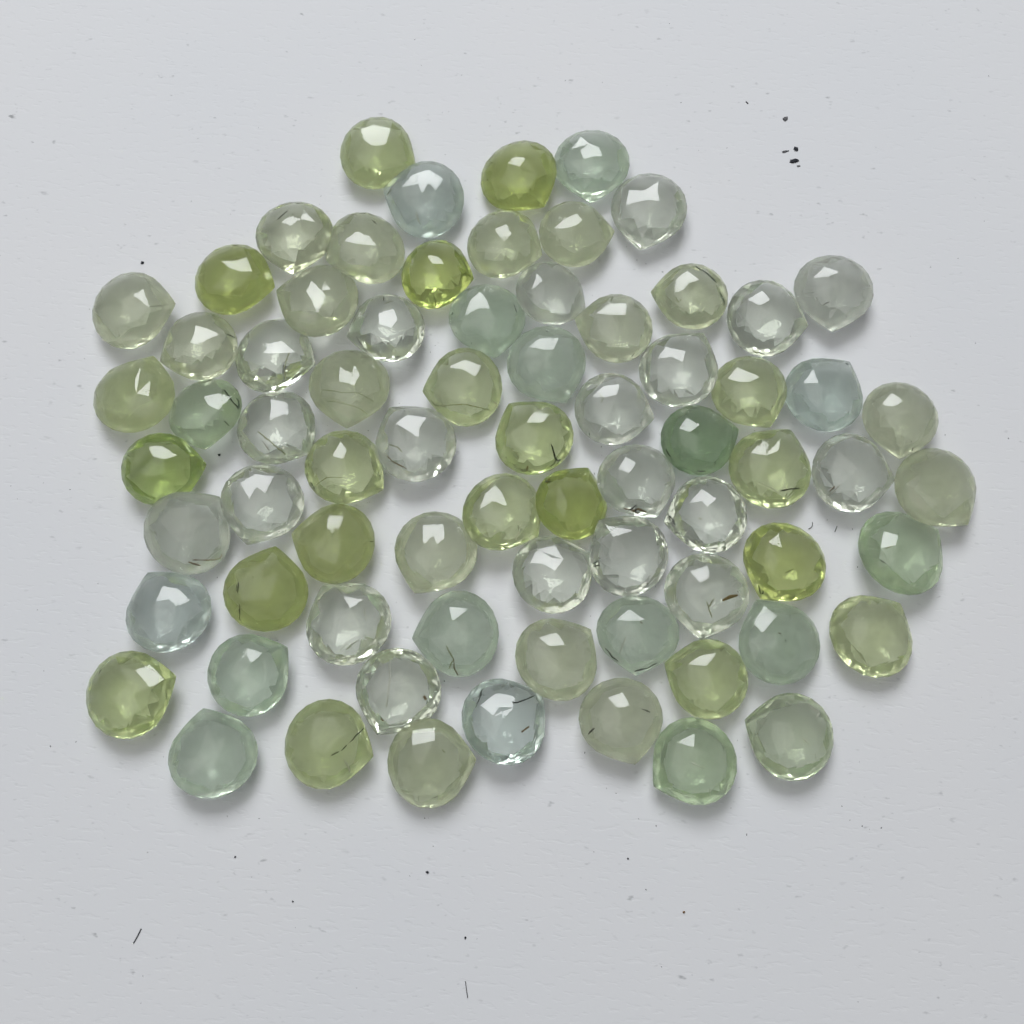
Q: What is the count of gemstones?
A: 73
